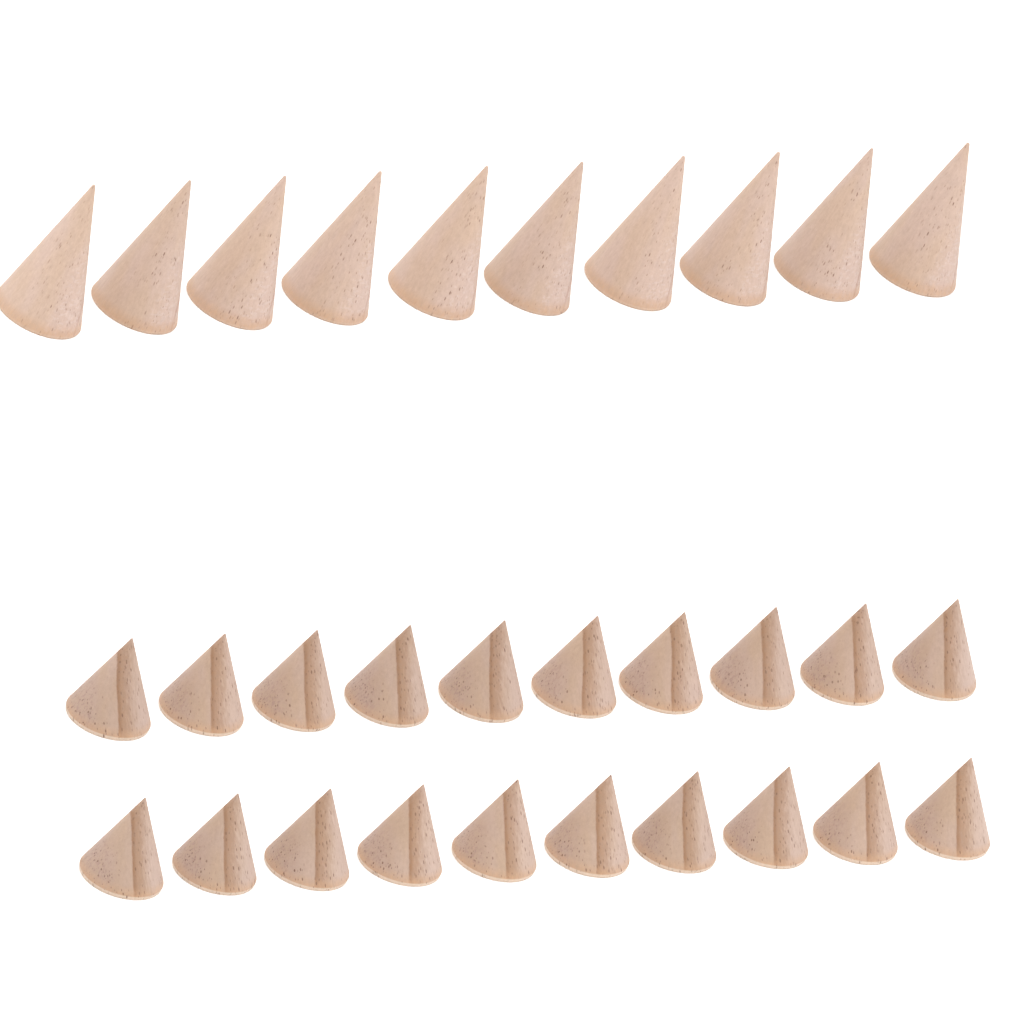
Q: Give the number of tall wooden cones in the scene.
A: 10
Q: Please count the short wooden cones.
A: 20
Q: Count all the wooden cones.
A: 30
